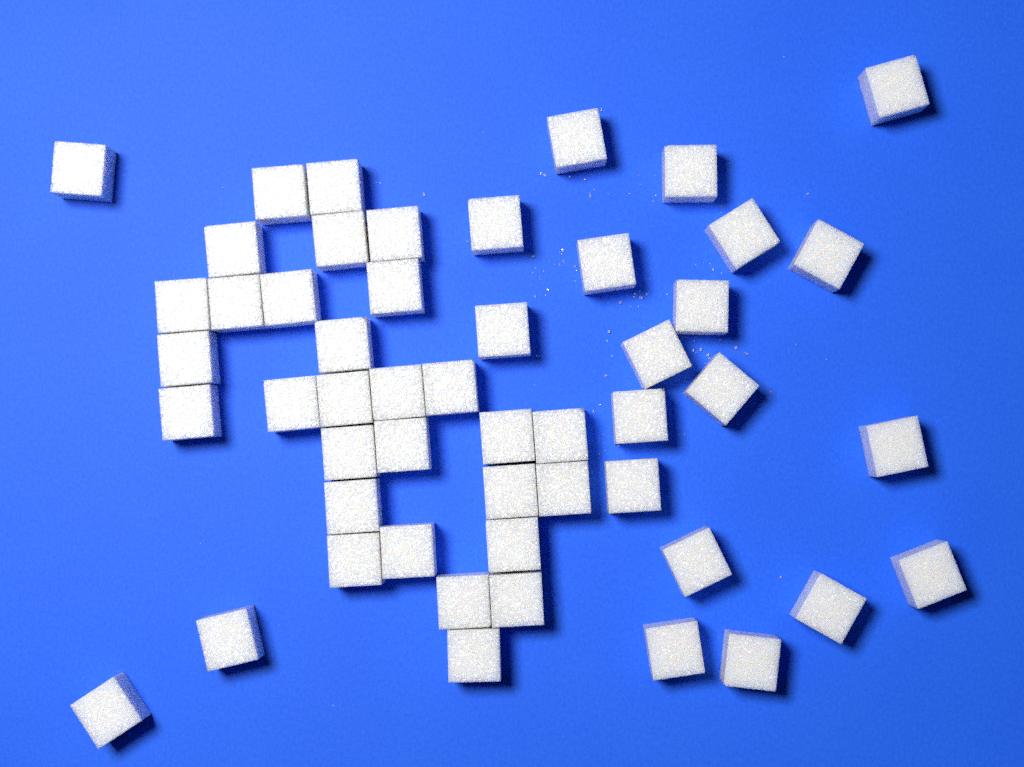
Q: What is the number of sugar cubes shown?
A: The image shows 51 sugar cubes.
